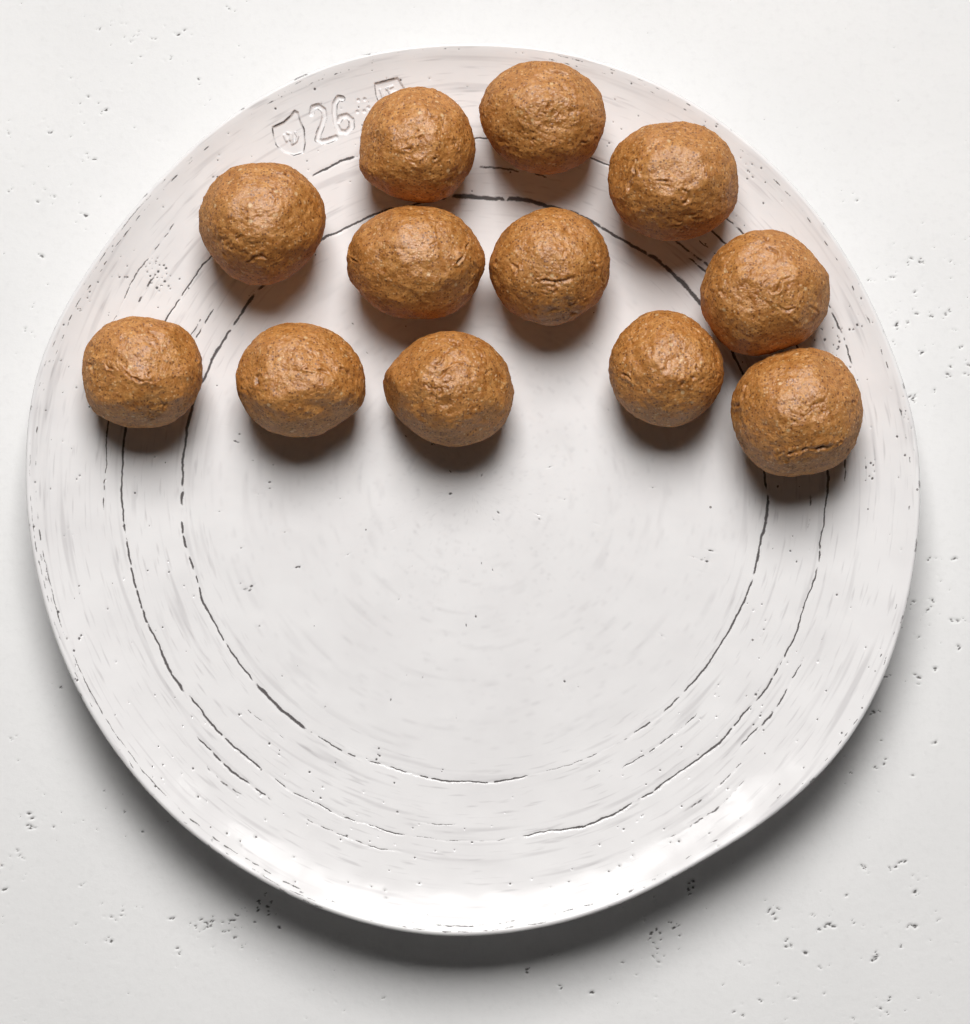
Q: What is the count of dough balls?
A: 12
